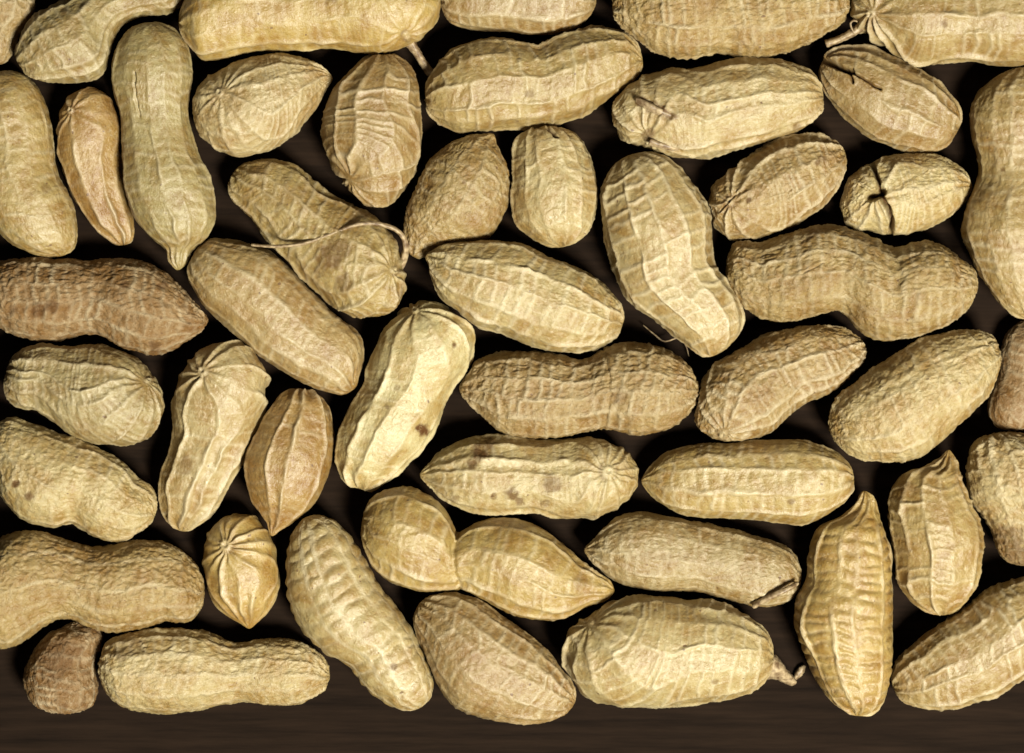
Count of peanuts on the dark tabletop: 49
